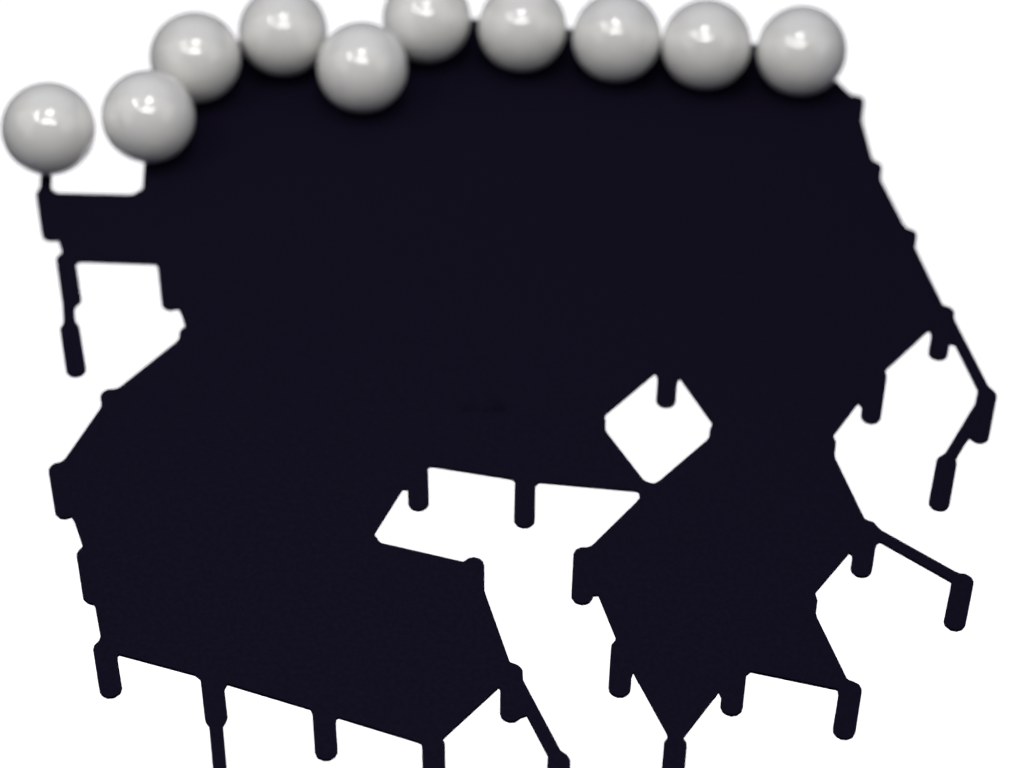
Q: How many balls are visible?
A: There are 10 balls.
